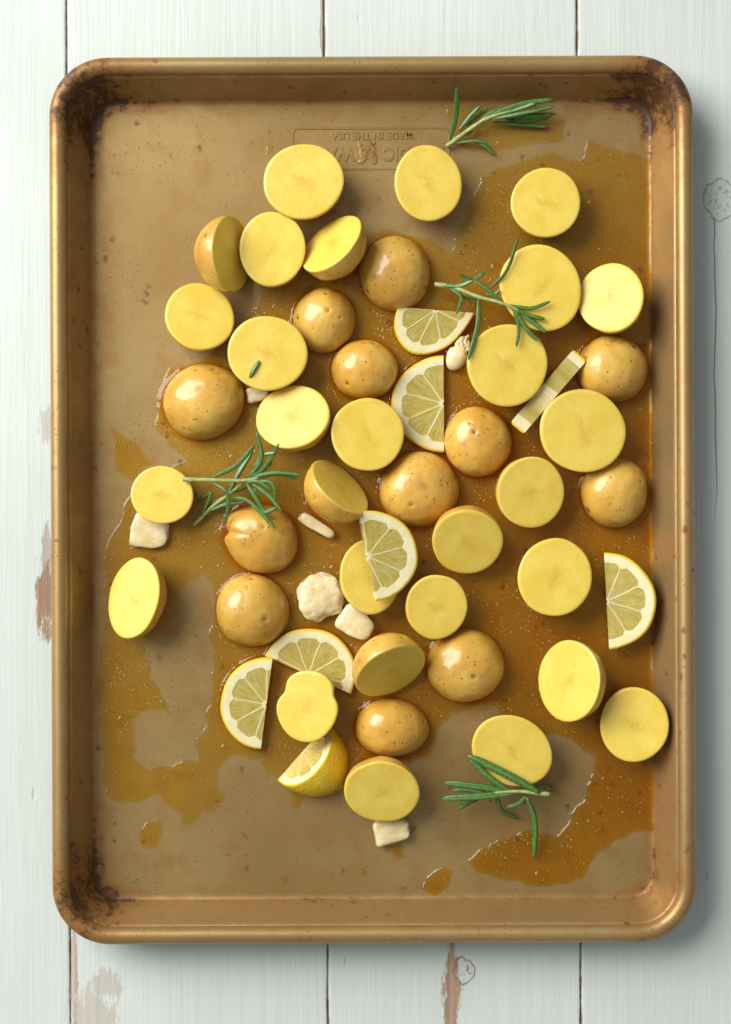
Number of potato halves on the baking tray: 40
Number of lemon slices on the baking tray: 8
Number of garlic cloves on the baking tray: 7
